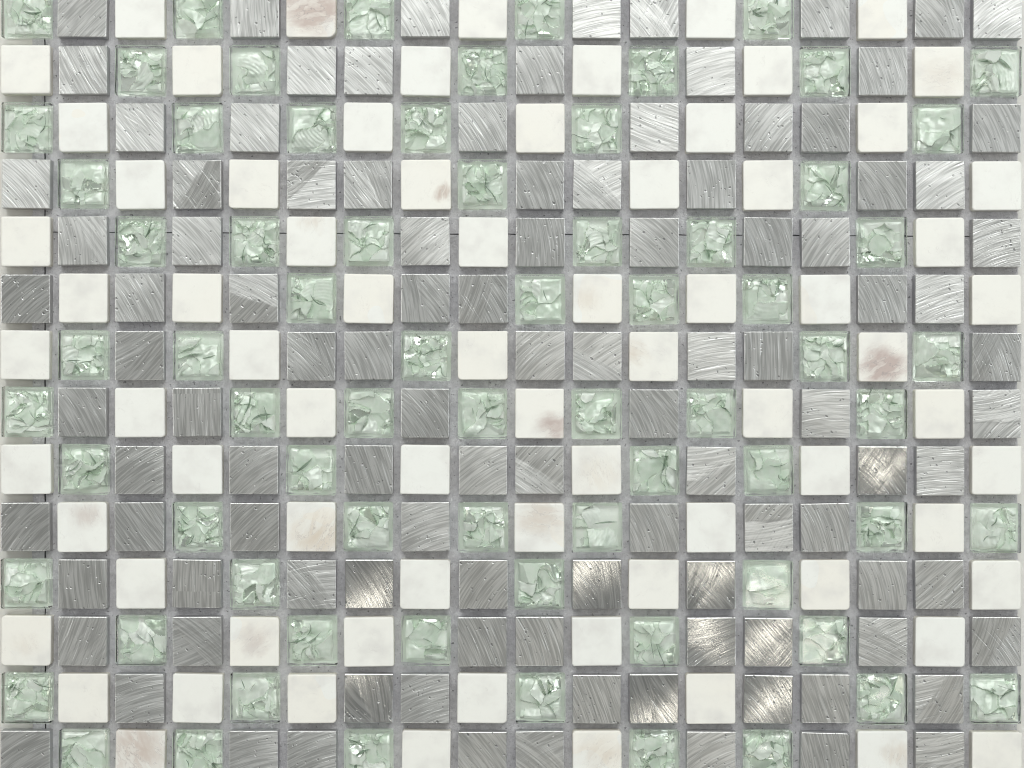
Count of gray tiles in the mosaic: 107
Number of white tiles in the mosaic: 74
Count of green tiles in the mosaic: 71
